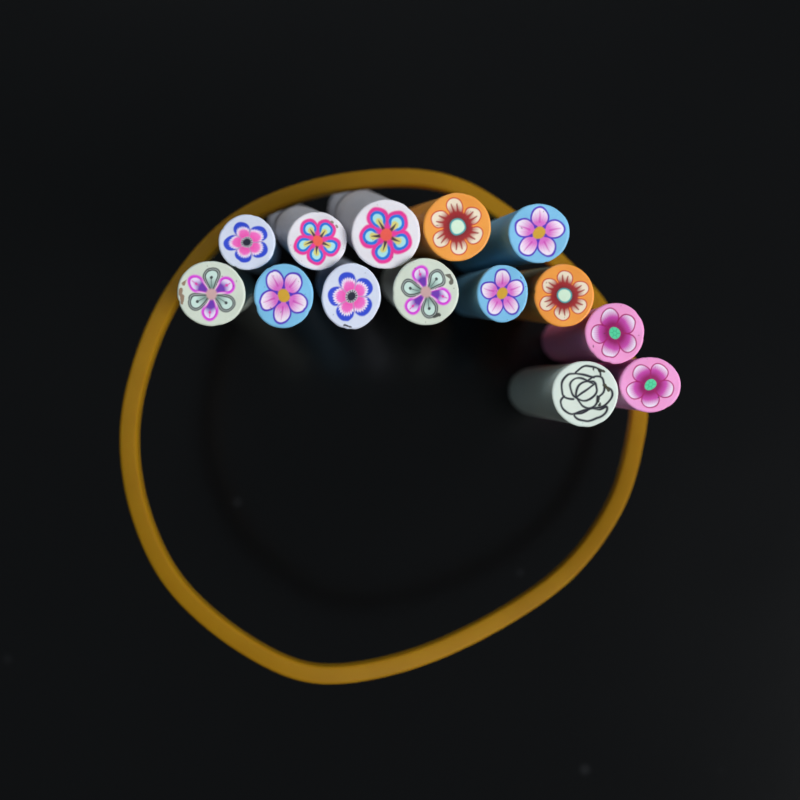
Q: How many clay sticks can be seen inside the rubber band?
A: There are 14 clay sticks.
